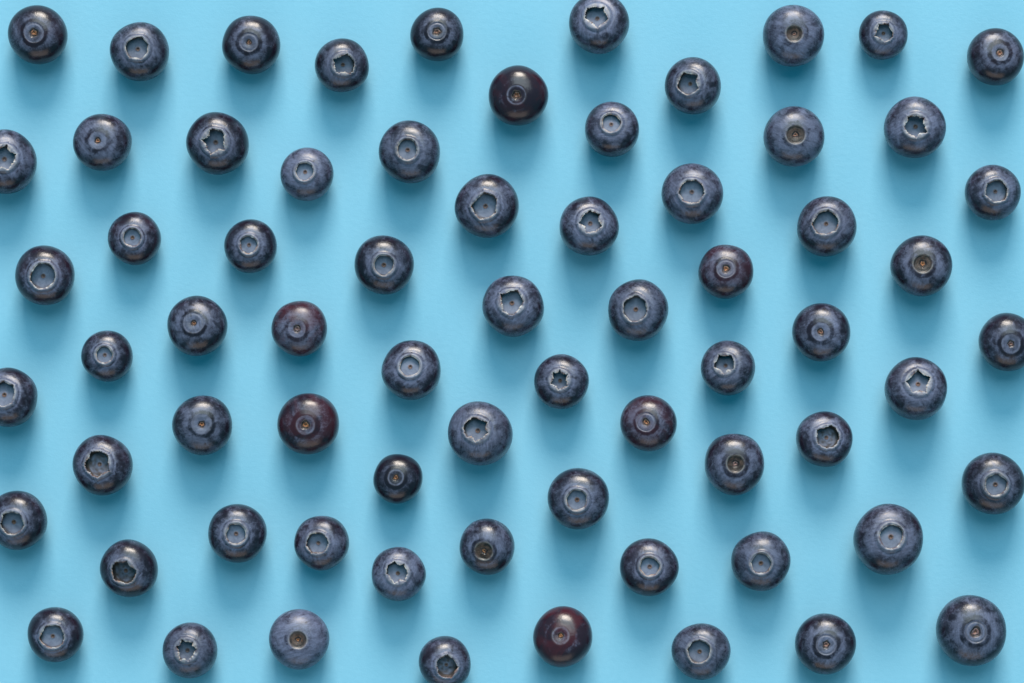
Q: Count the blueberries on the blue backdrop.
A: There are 69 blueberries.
